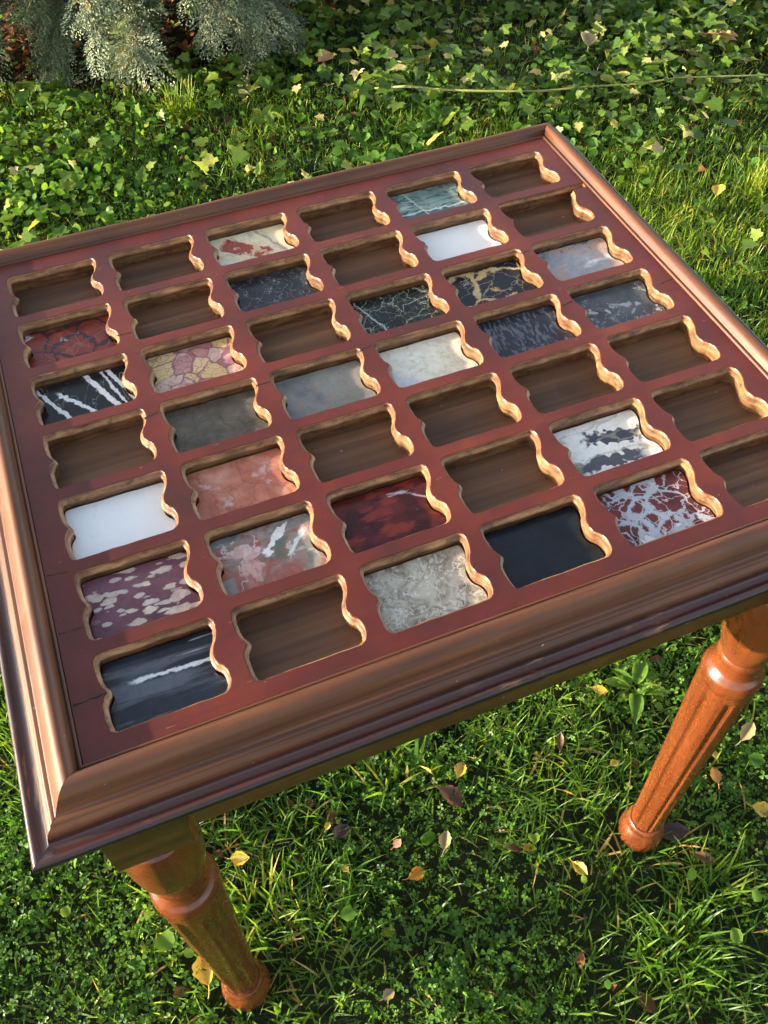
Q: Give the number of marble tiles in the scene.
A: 25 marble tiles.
